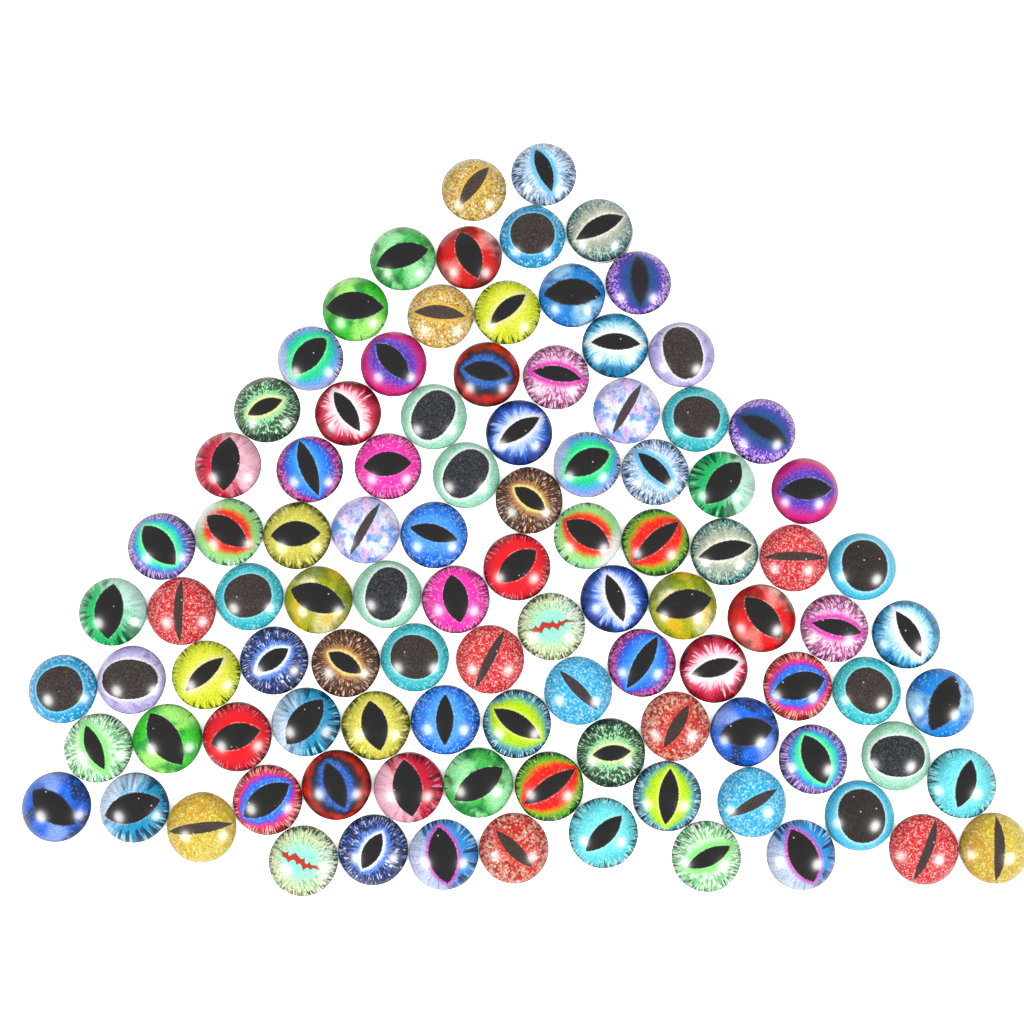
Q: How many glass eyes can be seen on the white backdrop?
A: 102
